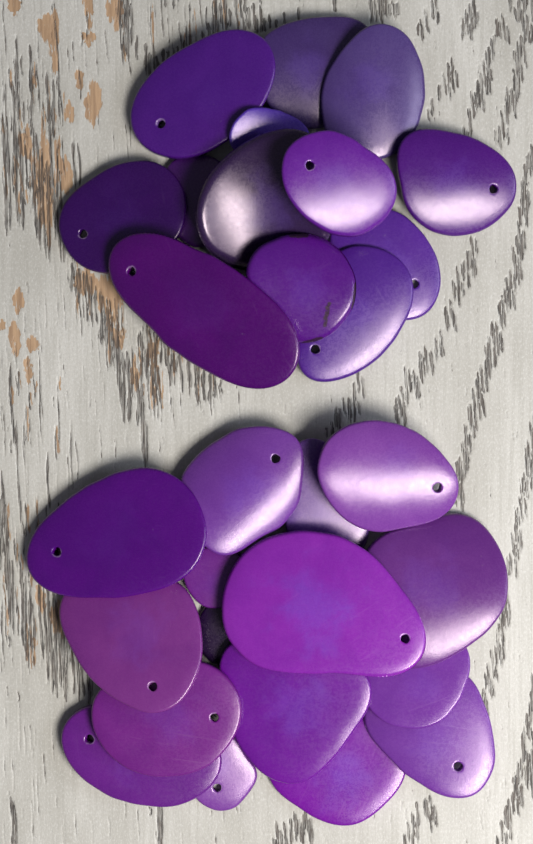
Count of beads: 29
